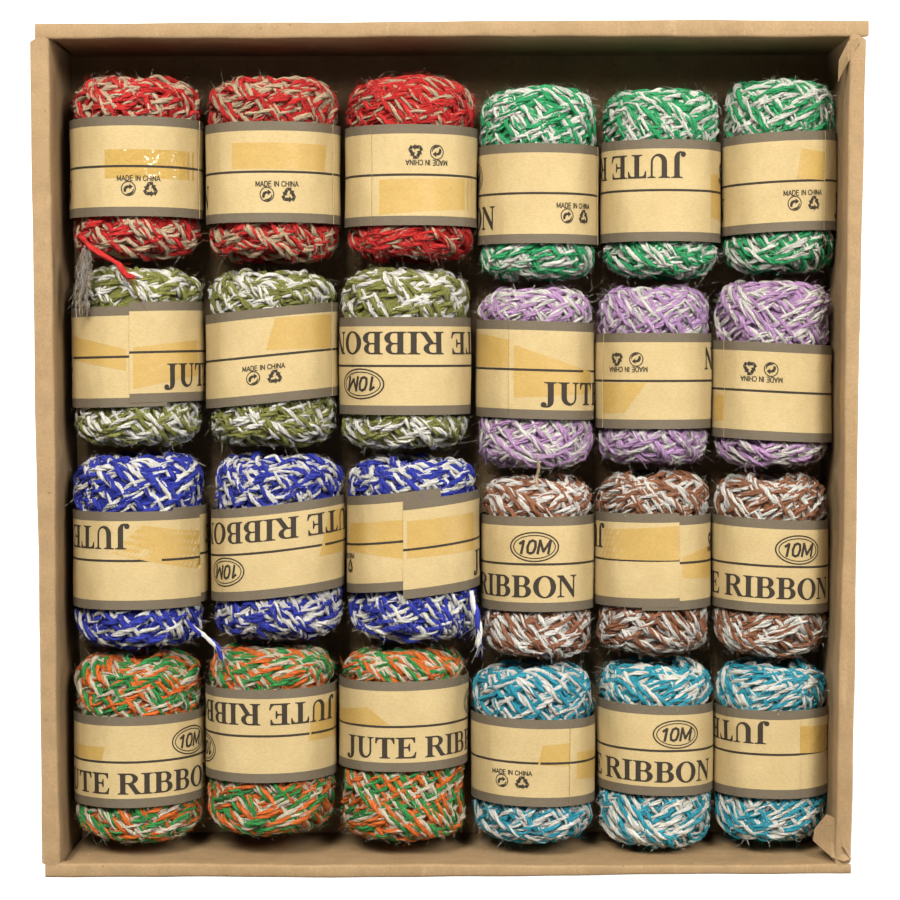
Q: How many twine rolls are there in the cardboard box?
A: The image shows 24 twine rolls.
